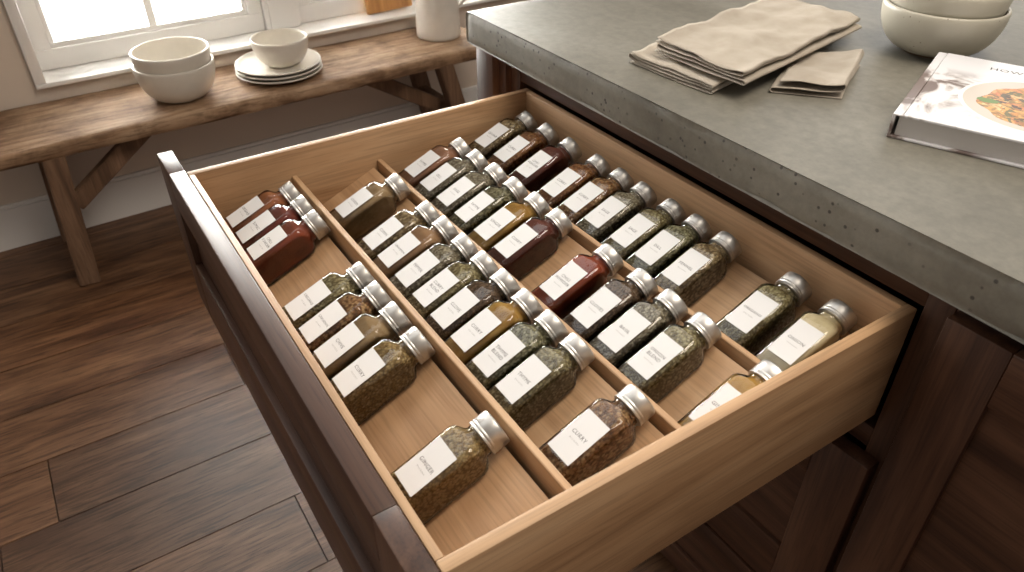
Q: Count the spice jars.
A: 40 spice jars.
